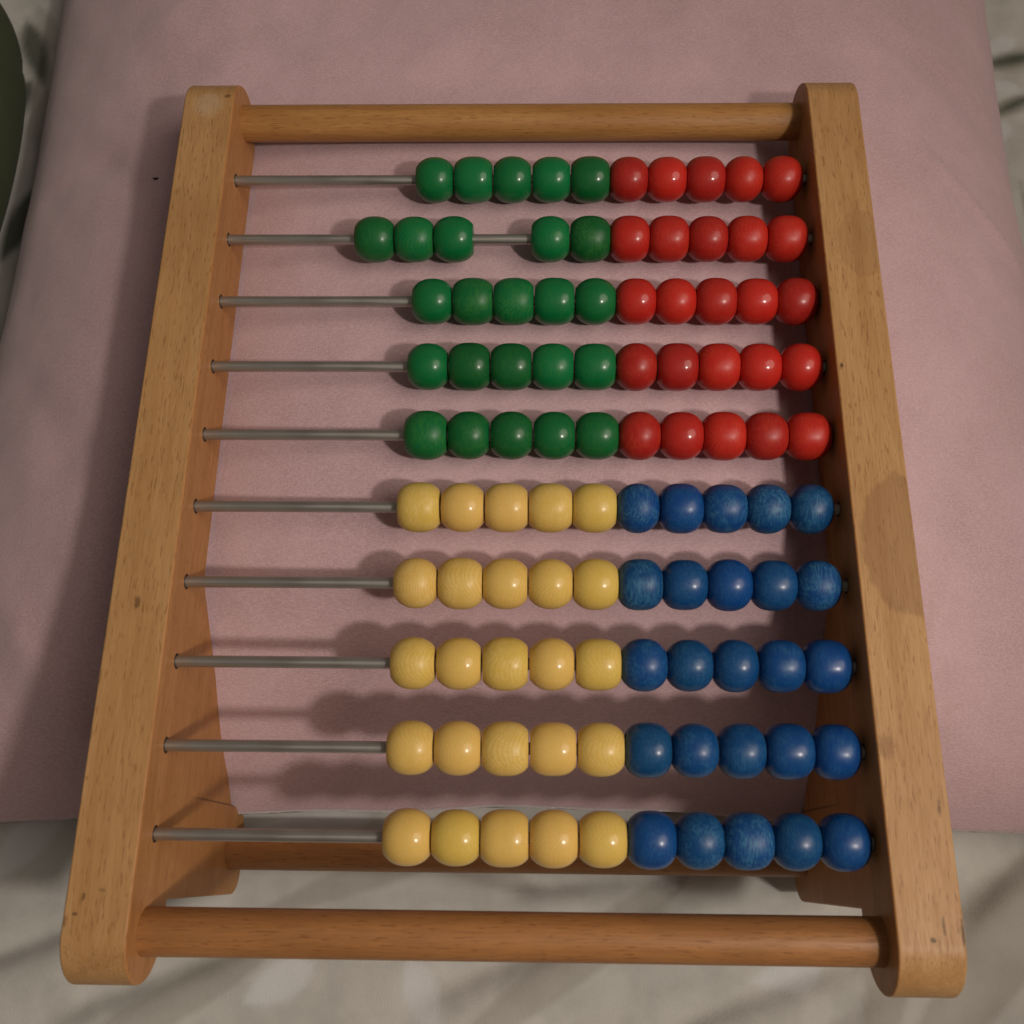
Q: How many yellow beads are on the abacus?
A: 25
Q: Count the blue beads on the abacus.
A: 25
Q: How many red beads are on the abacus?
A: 25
